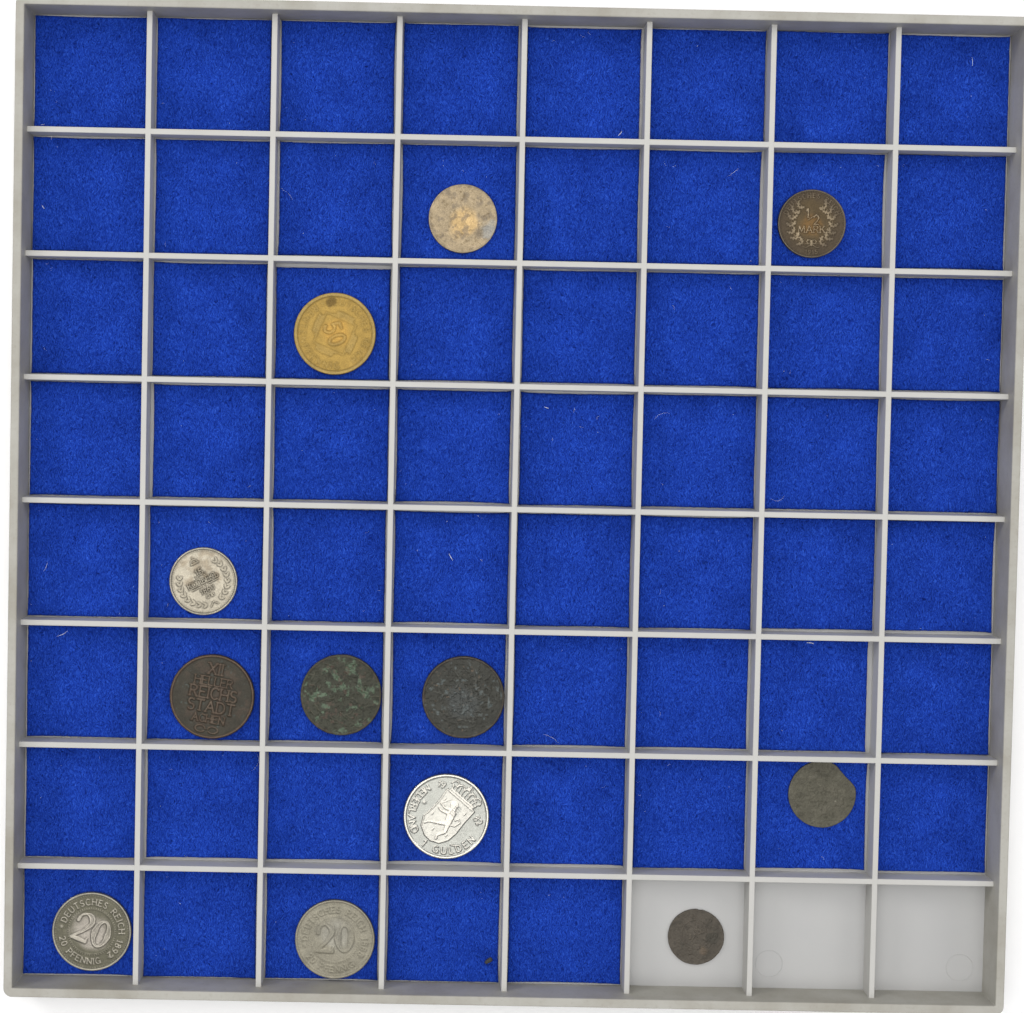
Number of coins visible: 12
